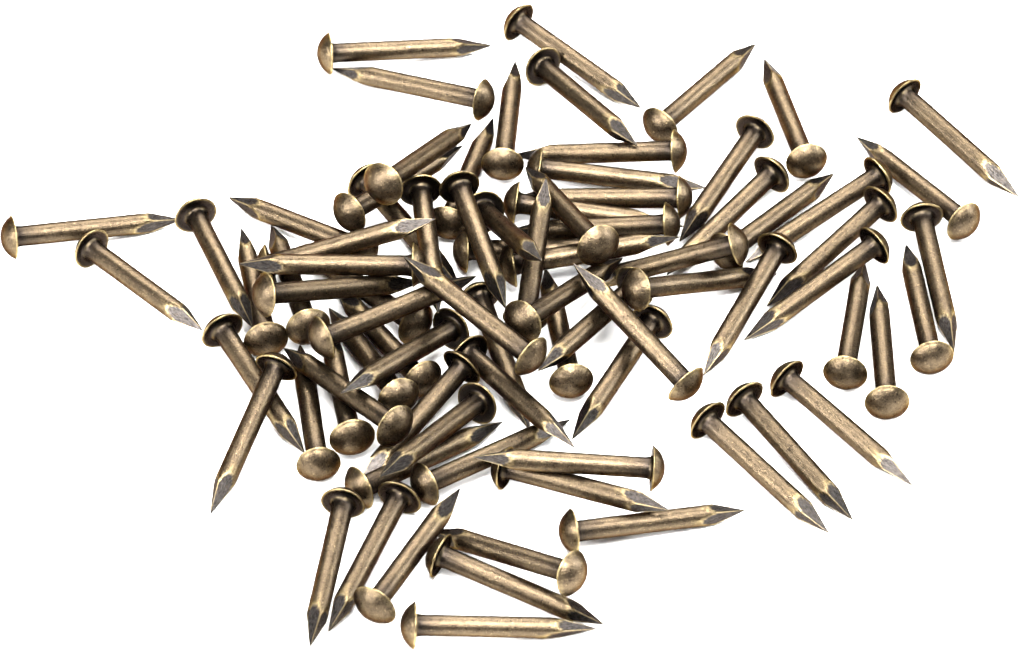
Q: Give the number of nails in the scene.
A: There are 81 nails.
